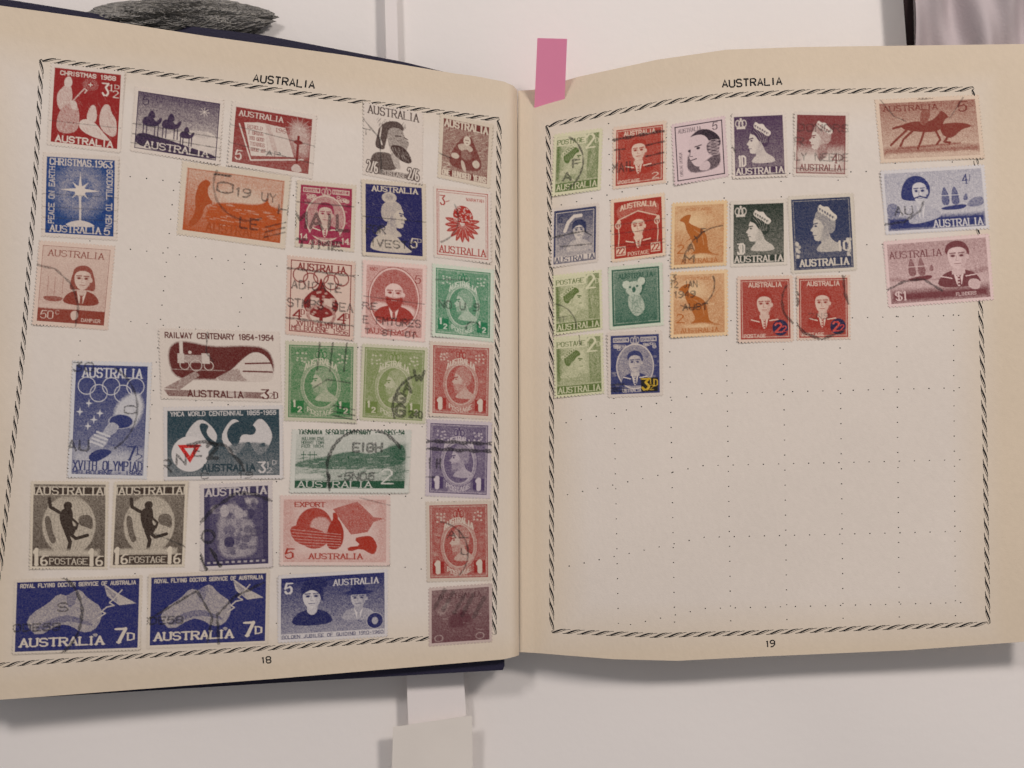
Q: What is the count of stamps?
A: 51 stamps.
